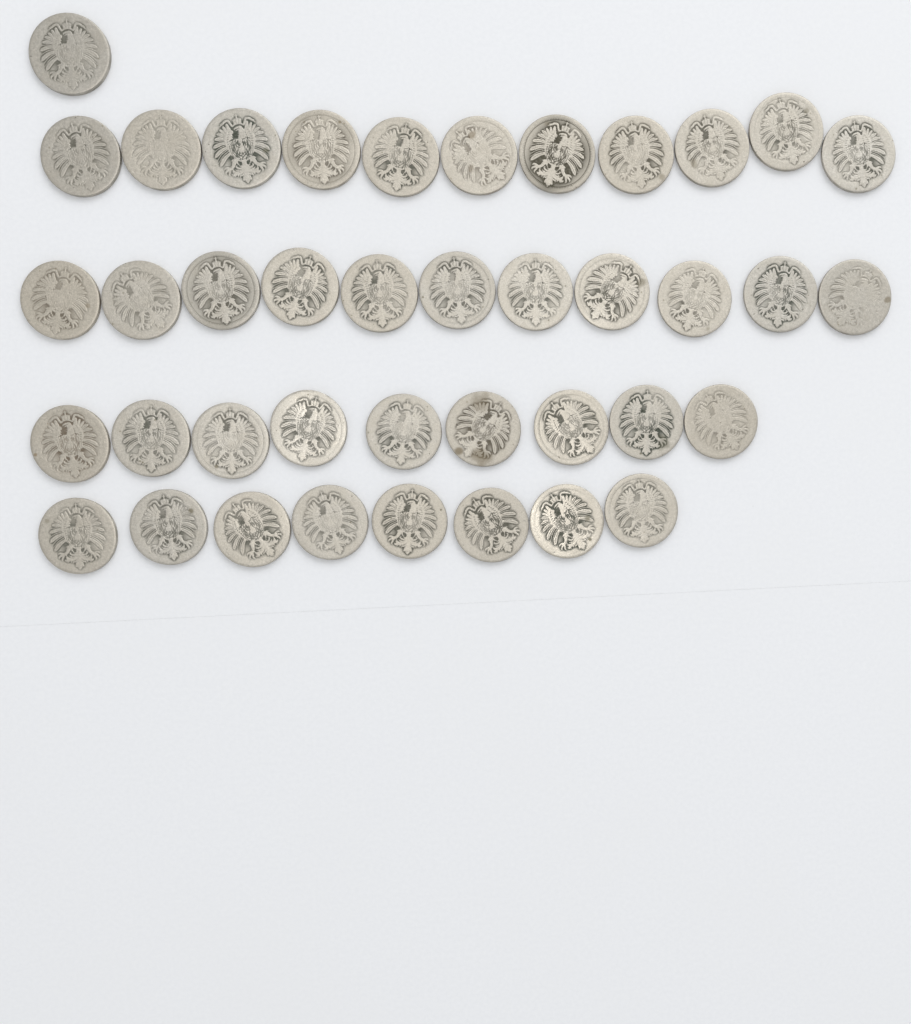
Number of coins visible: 40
